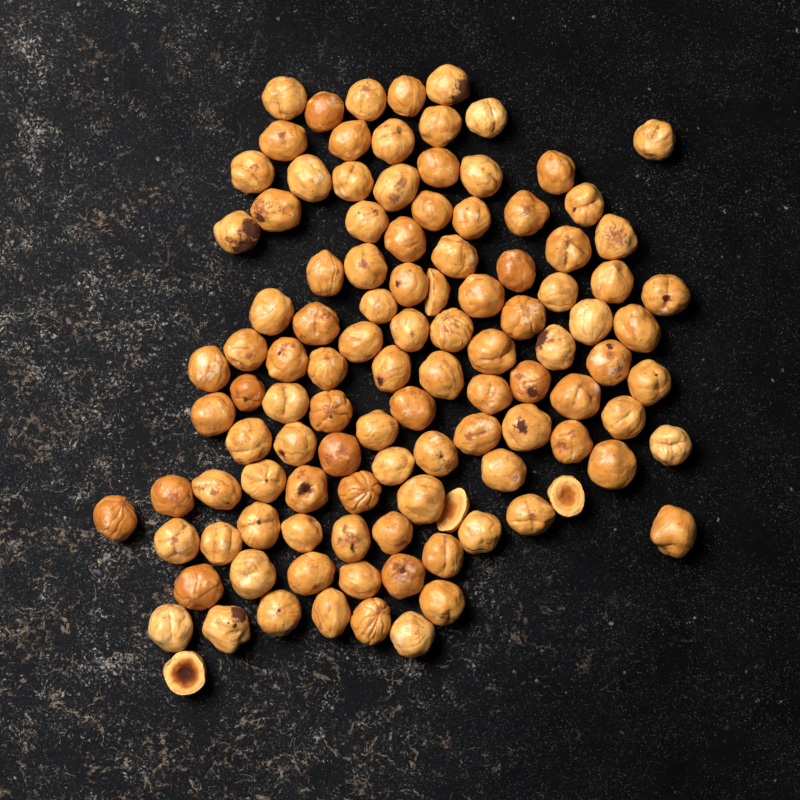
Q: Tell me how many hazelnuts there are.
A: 110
